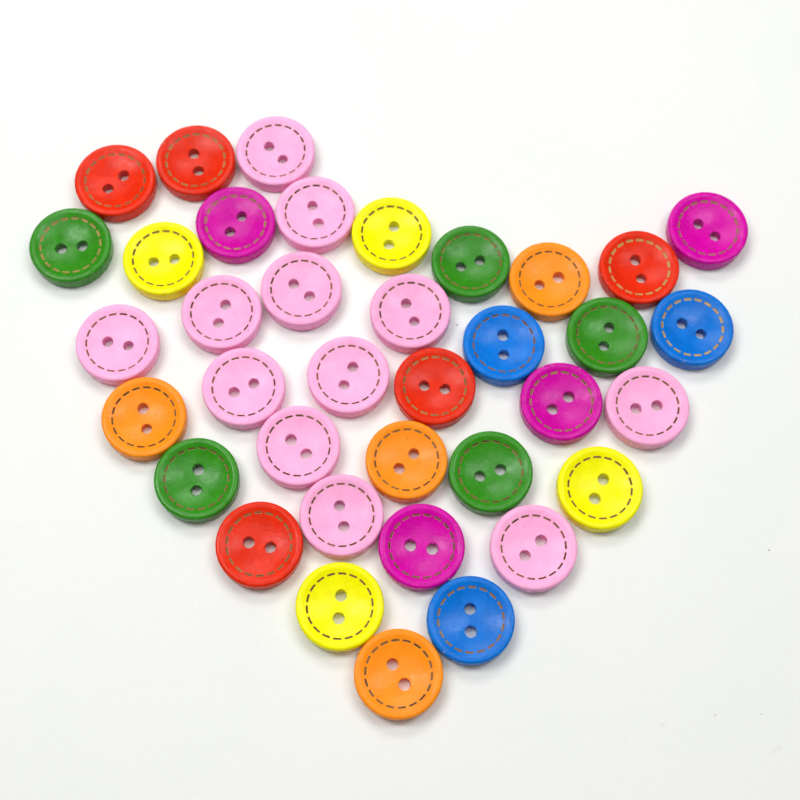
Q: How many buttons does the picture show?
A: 37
